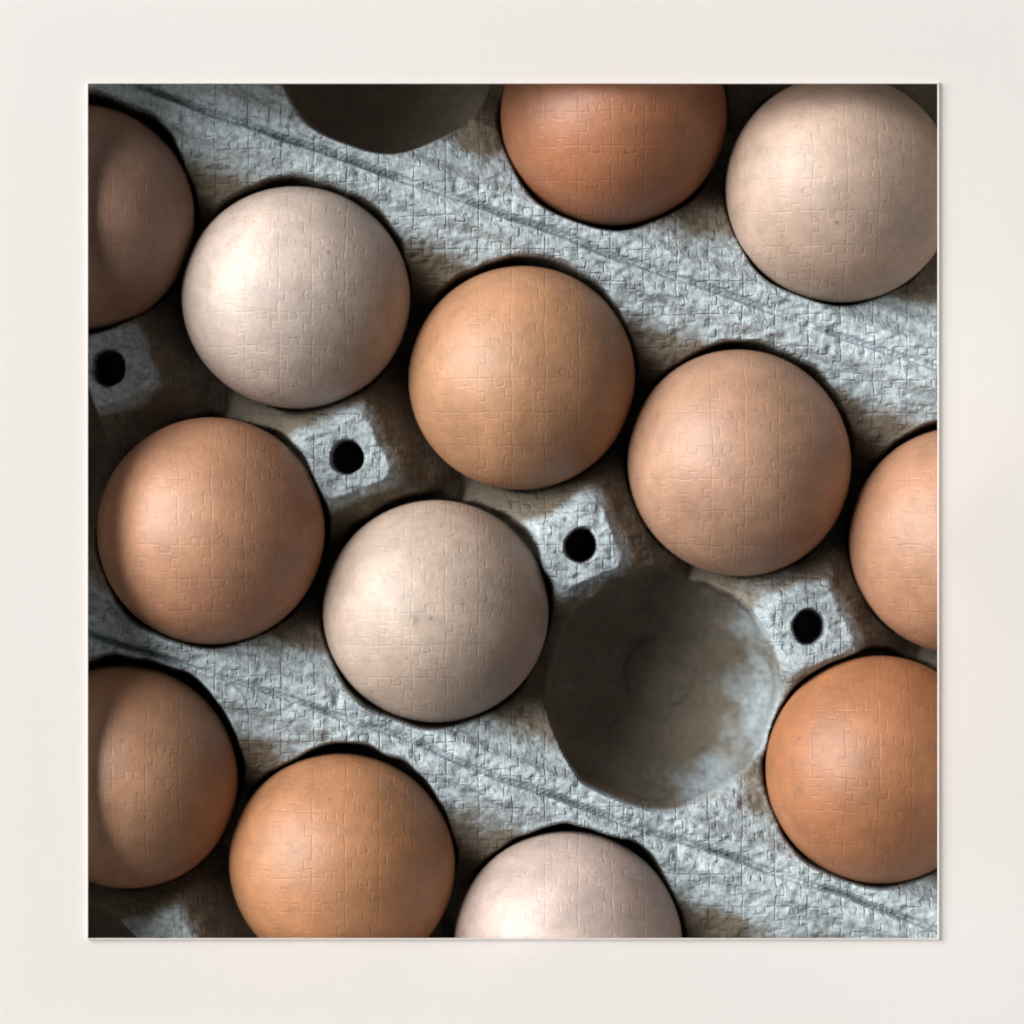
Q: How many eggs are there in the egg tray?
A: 13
